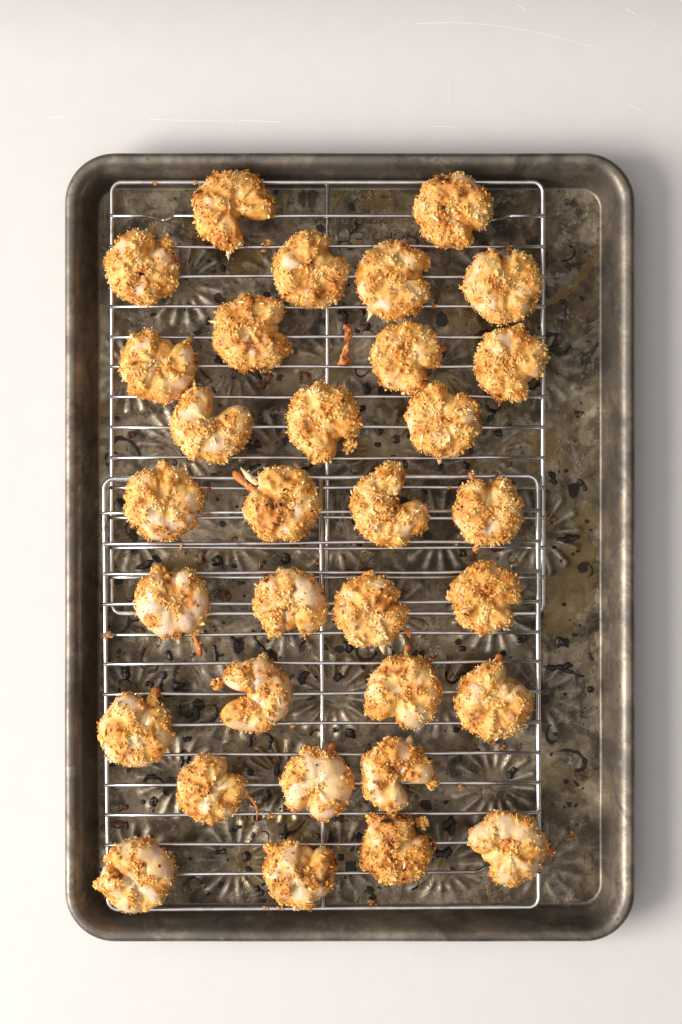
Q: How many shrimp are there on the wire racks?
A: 32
